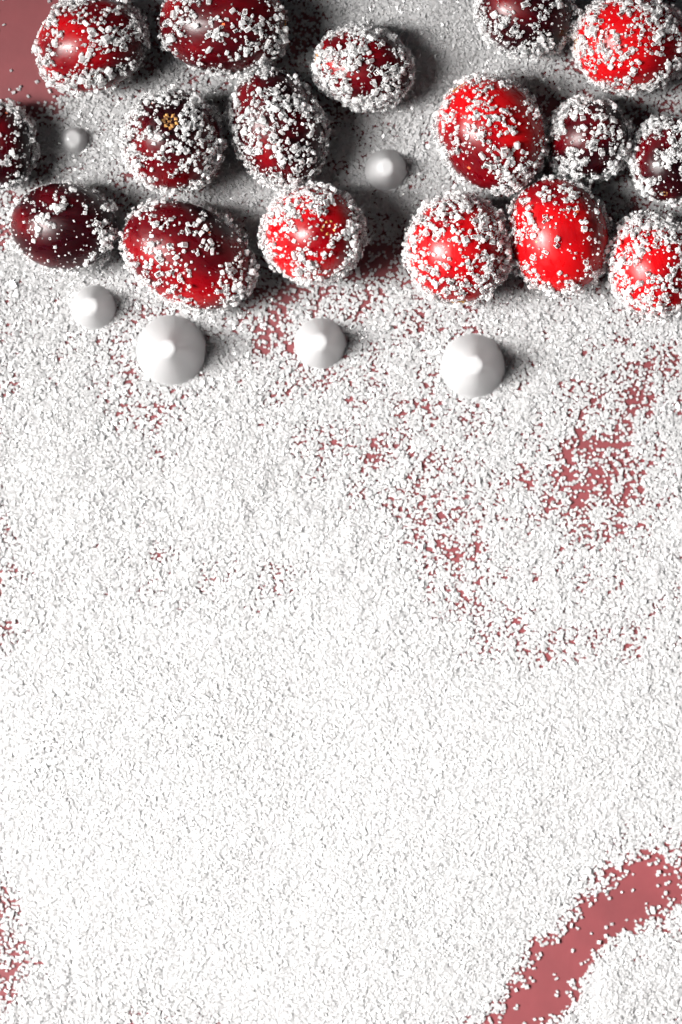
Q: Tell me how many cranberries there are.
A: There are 17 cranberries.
